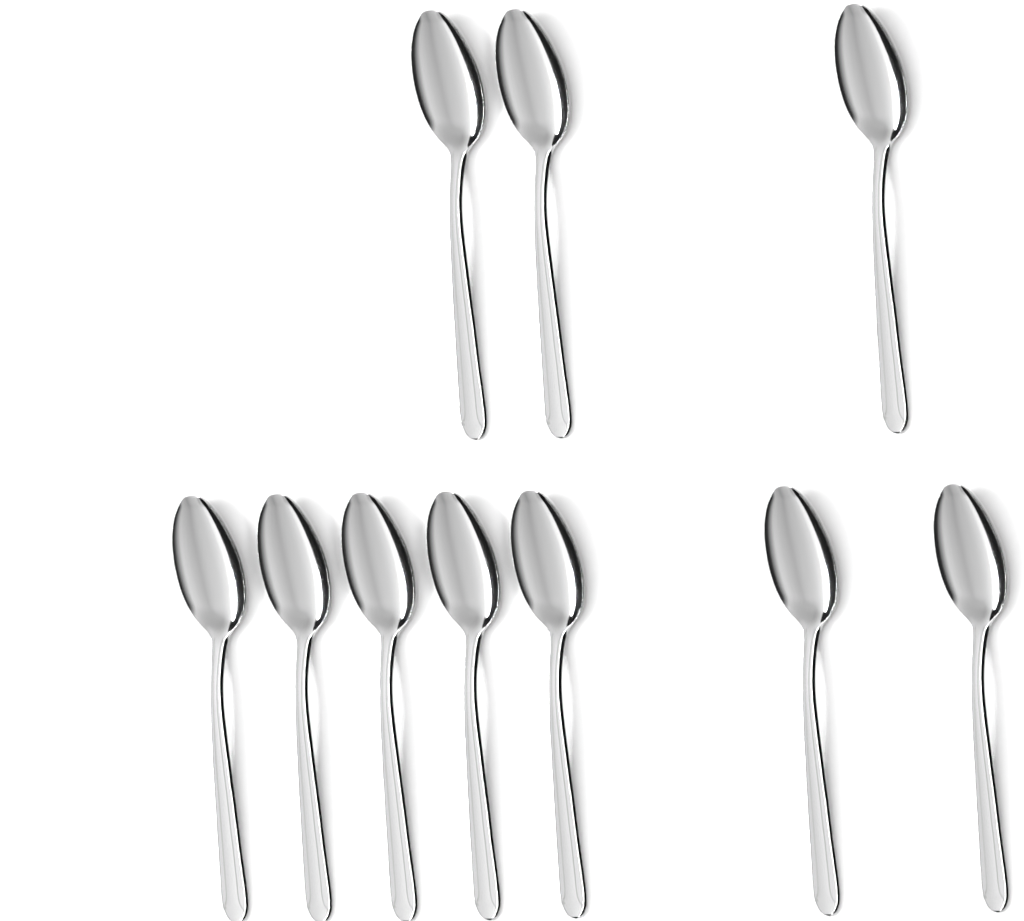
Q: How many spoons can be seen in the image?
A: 10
